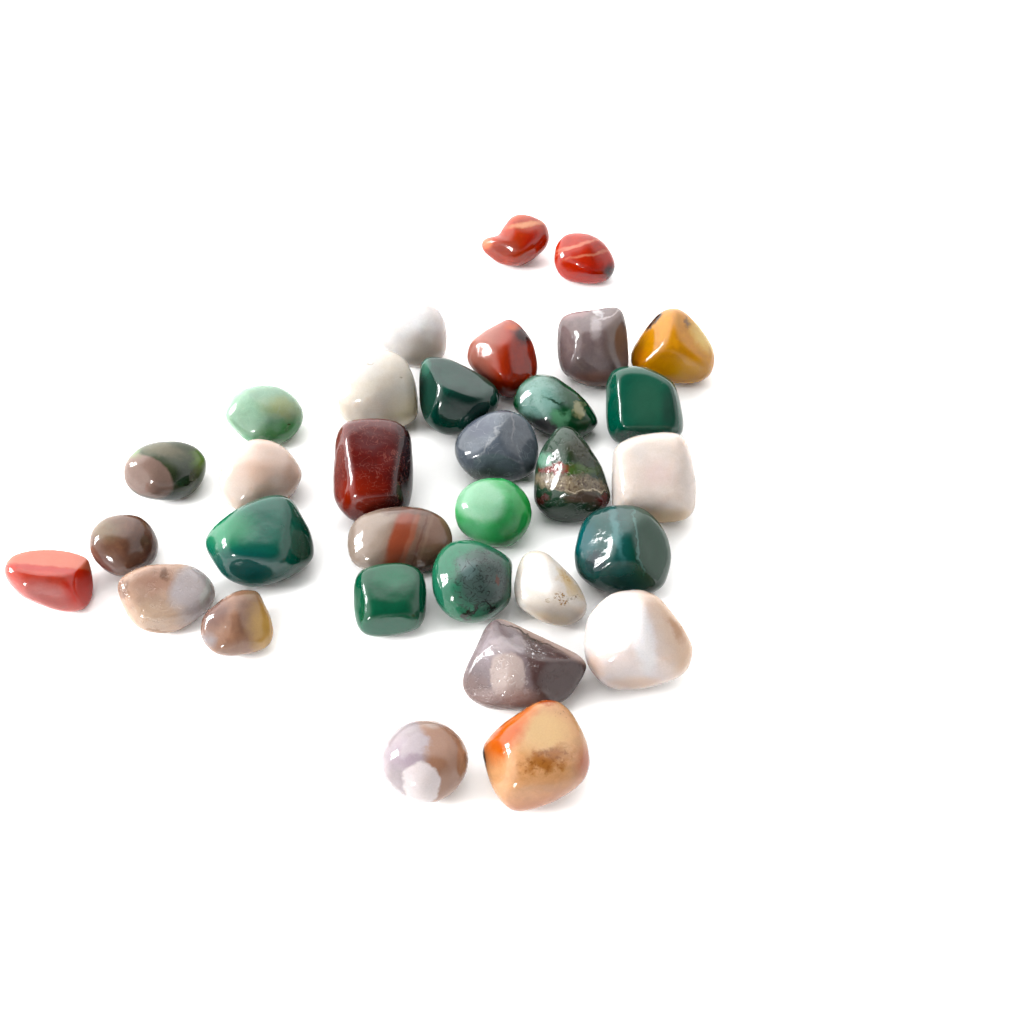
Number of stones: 32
